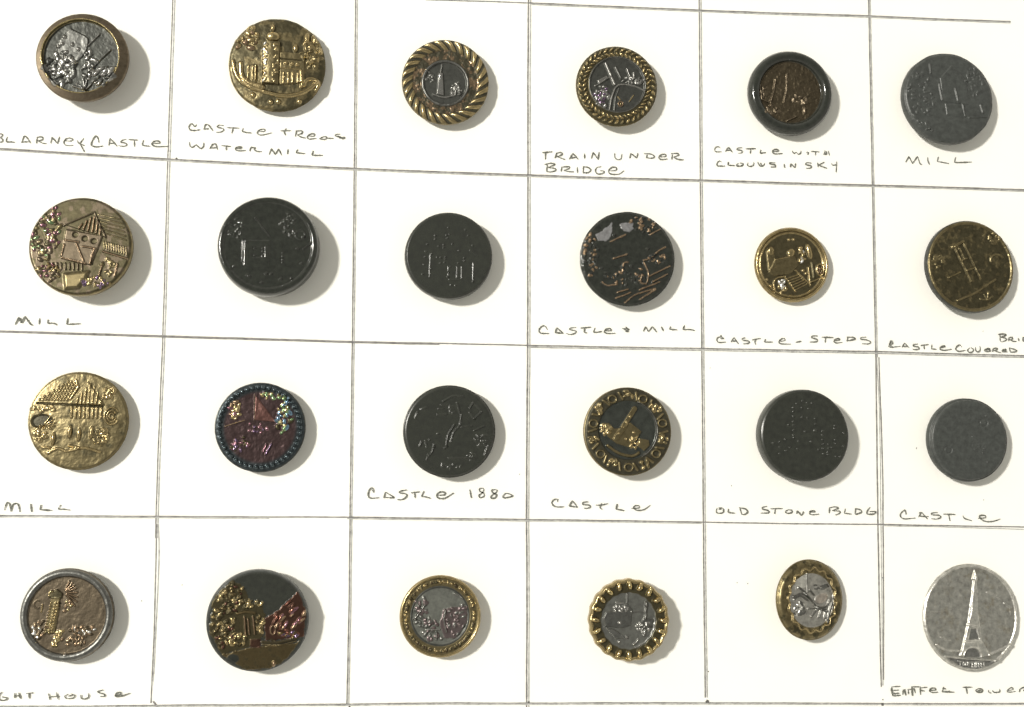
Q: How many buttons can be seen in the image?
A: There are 24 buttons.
